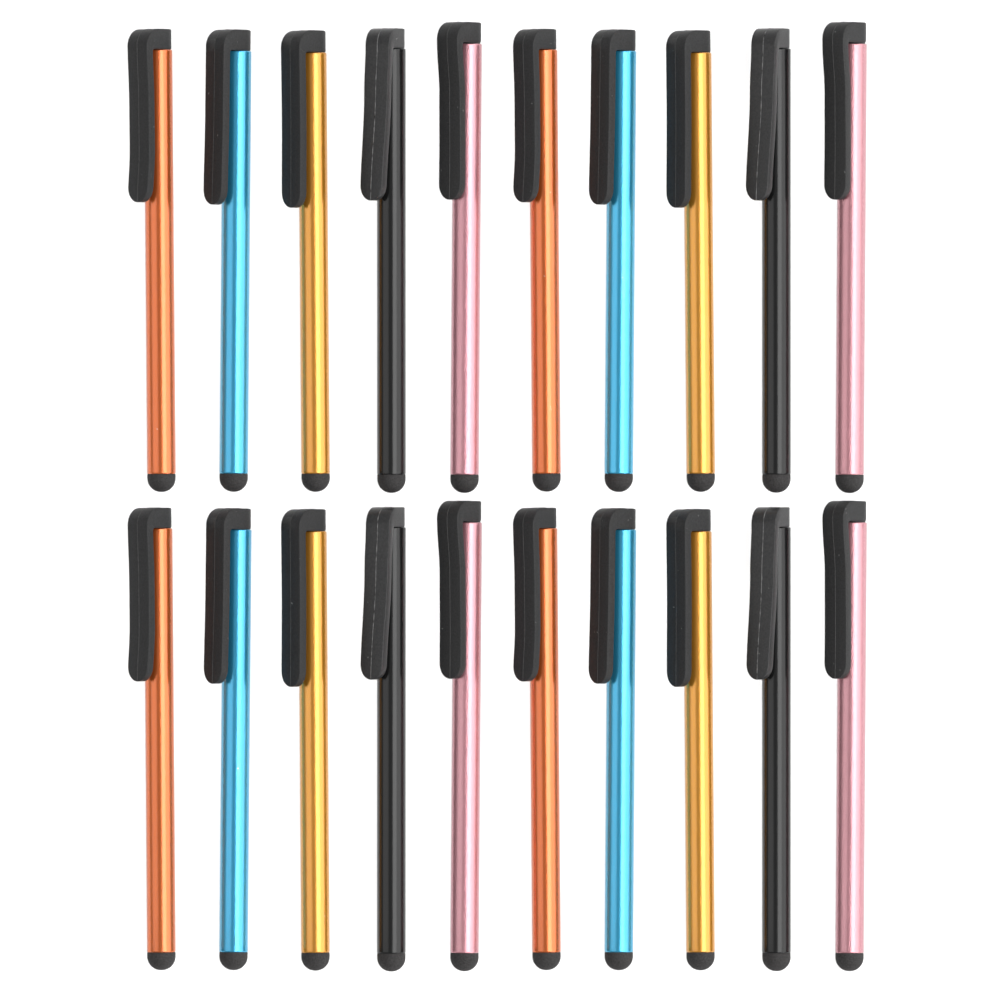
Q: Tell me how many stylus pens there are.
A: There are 20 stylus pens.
